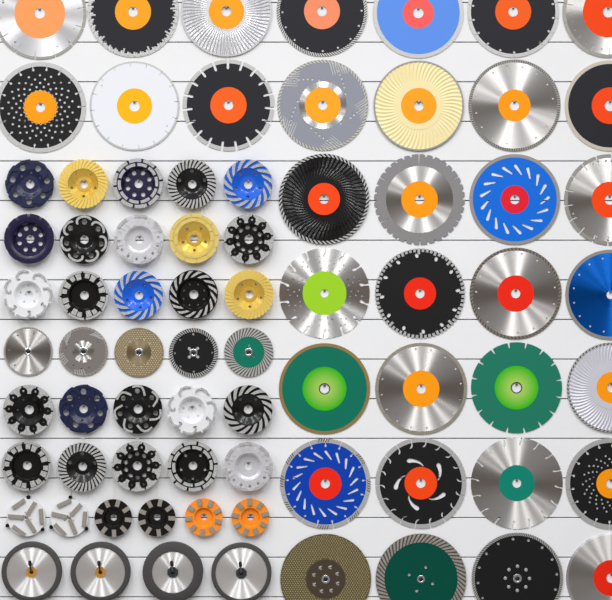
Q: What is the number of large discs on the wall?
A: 34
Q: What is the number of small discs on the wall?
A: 40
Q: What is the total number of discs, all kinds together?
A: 74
